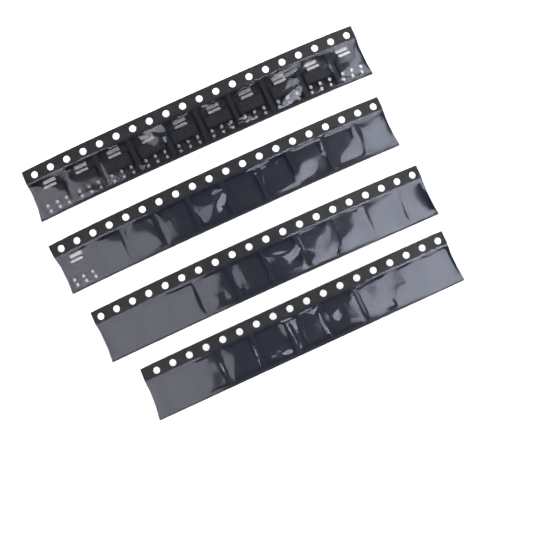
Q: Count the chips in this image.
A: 11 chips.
